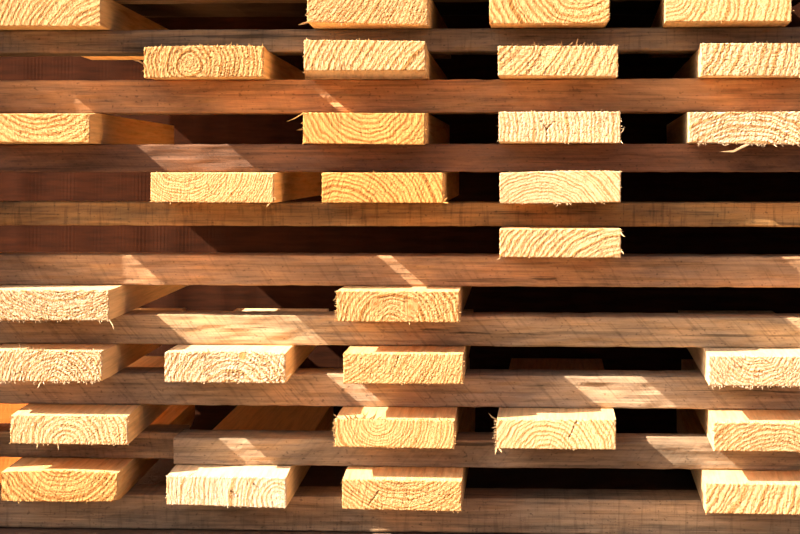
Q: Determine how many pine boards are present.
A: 30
